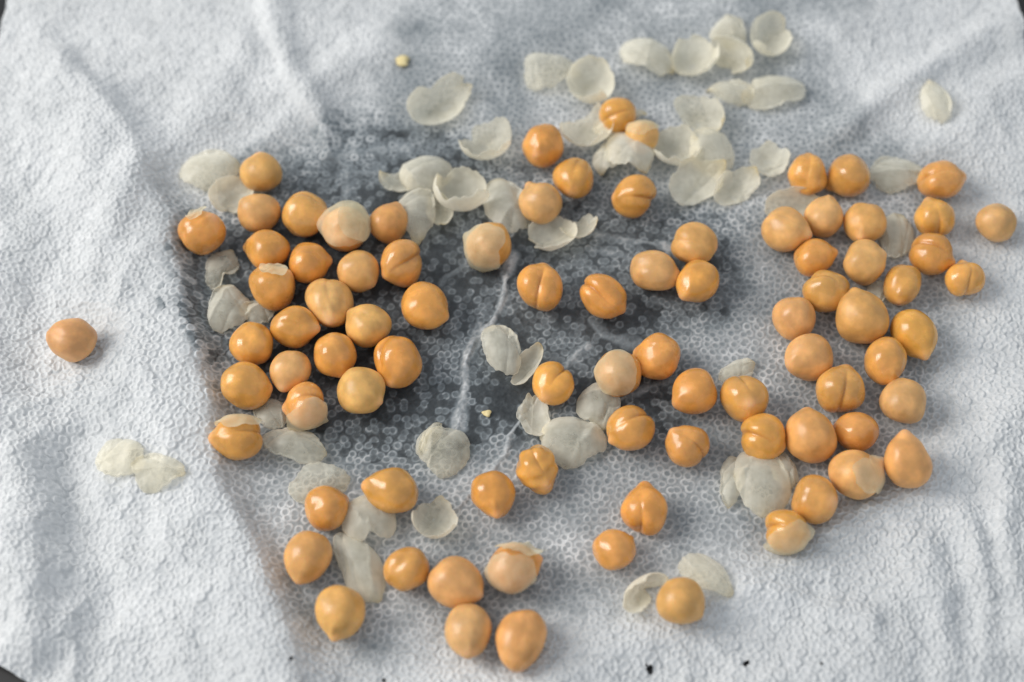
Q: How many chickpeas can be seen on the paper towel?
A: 85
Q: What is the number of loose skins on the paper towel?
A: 49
